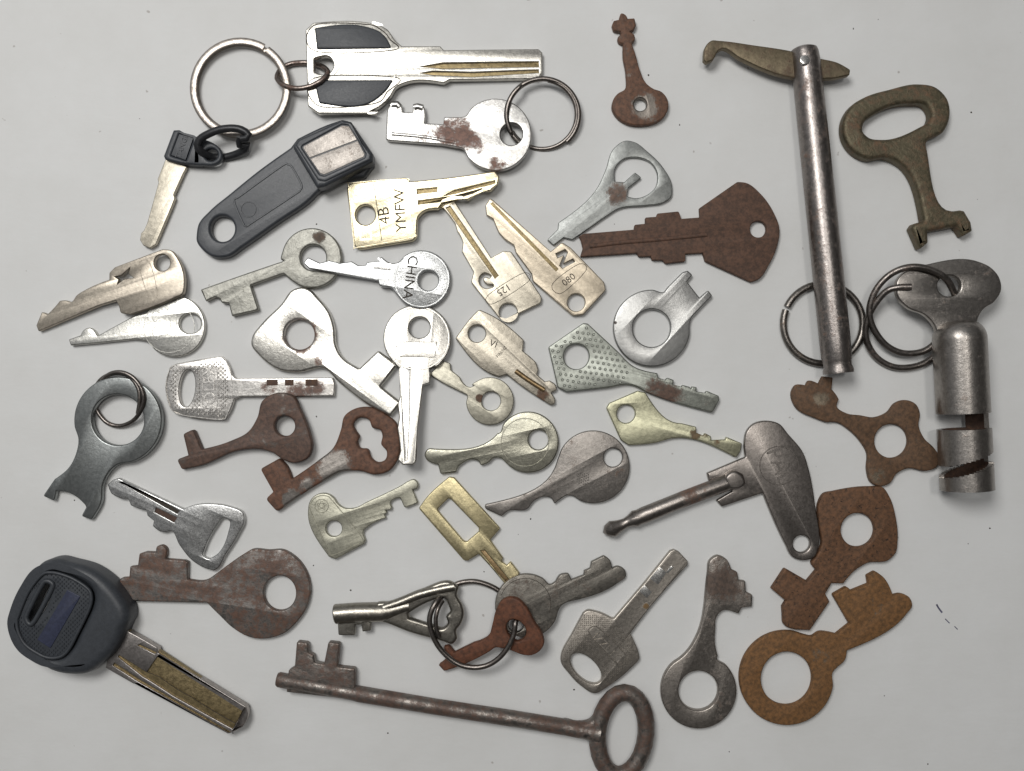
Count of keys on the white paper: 43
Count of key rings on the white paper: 8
